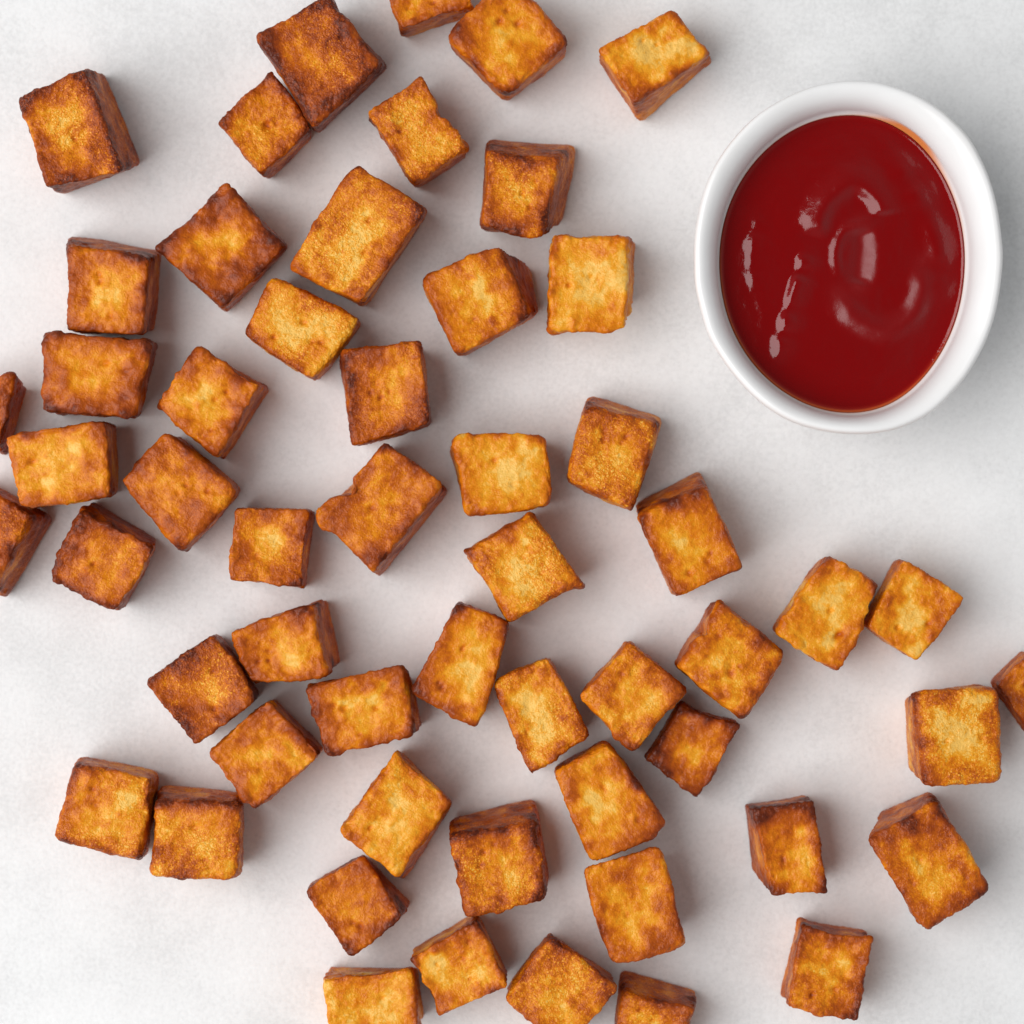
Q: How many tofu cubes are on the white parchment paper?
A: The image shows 55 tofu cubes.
